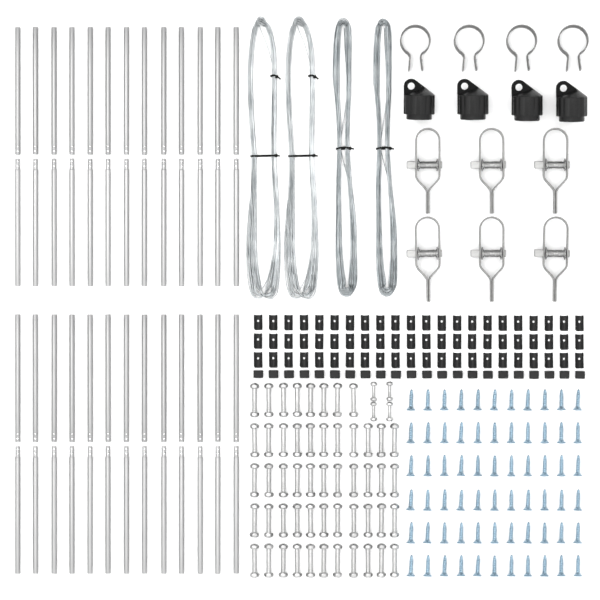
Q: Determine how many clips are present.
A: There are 66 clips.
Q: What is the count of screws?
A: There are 66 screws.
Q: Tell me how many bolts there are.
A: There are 56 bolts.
